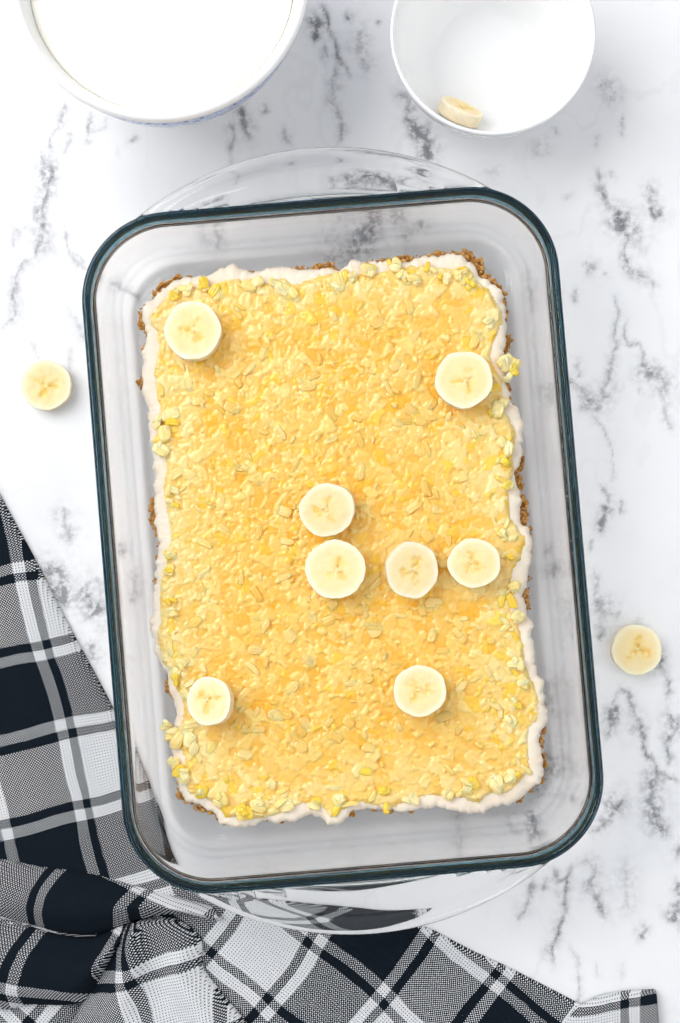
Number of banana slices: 11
